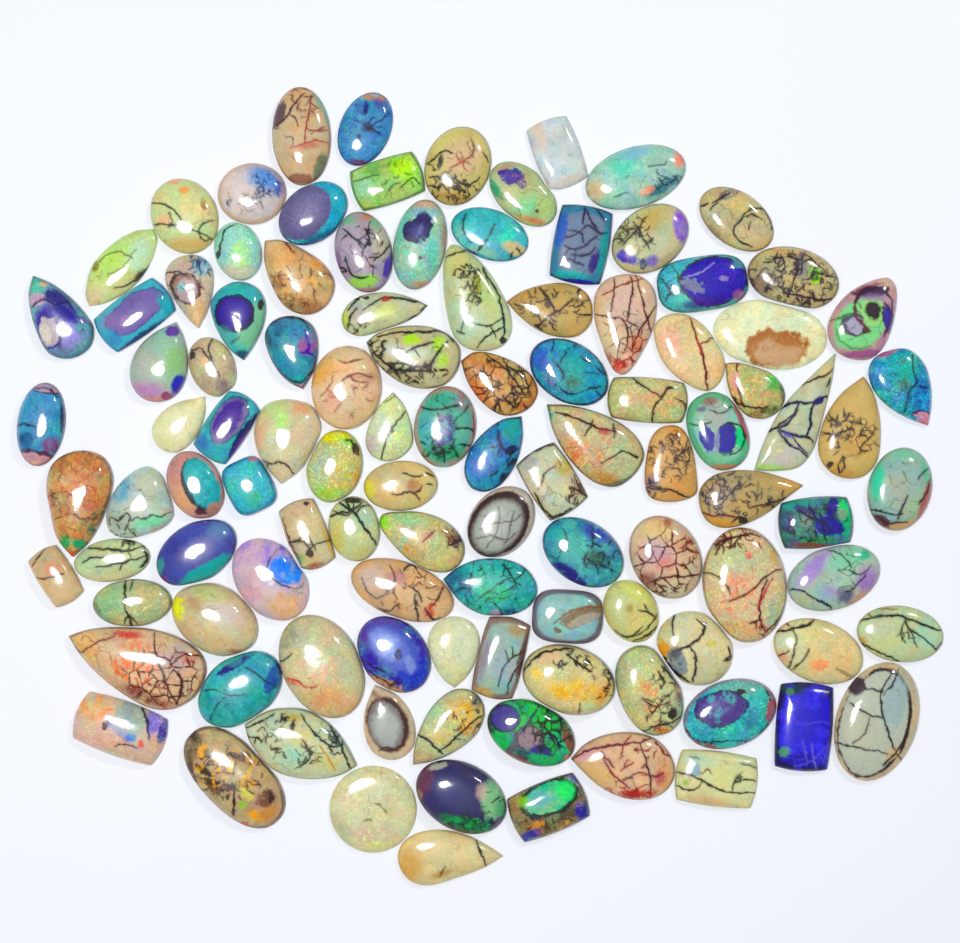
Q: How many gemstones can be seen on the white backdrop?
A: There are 108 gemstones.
